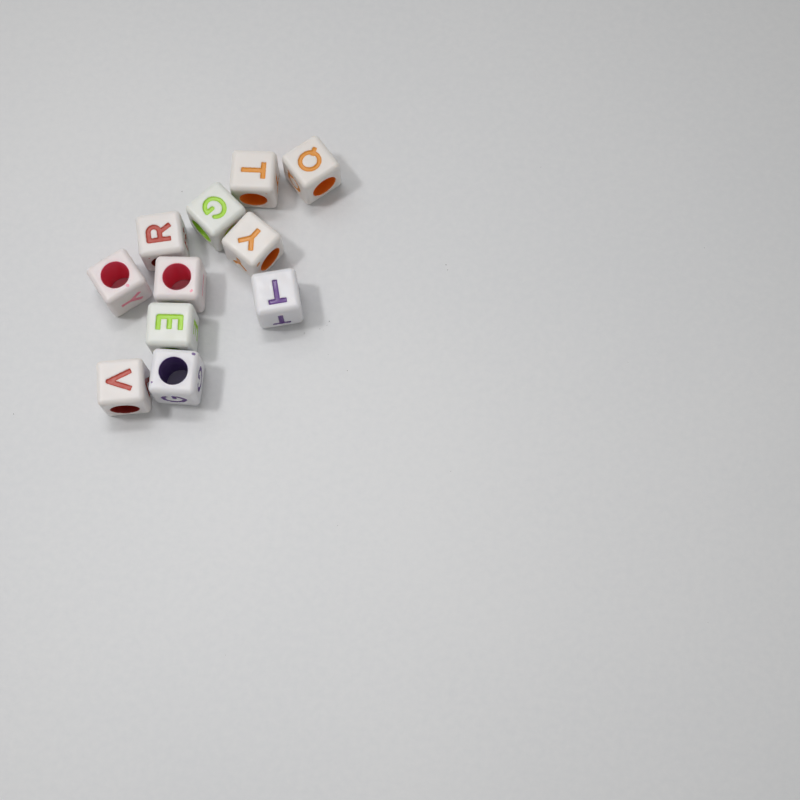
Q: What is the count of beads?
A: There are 11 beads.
